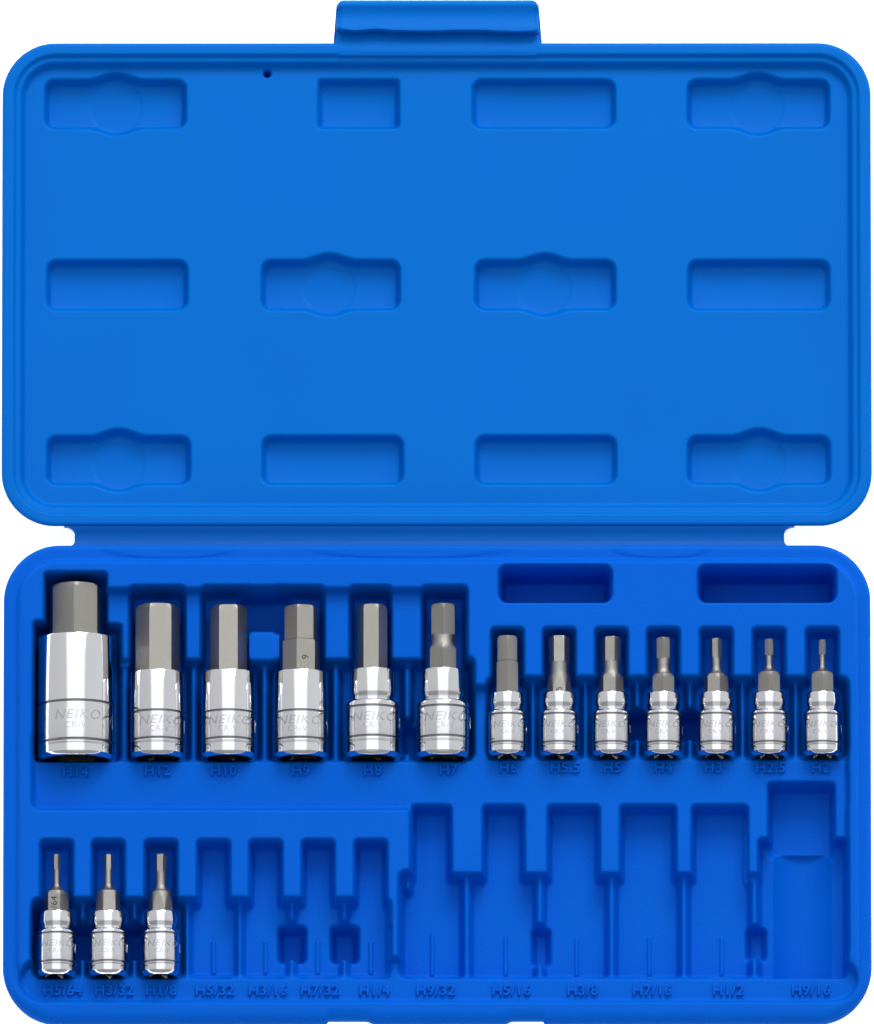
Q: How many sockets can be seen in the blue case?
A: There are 16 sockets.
